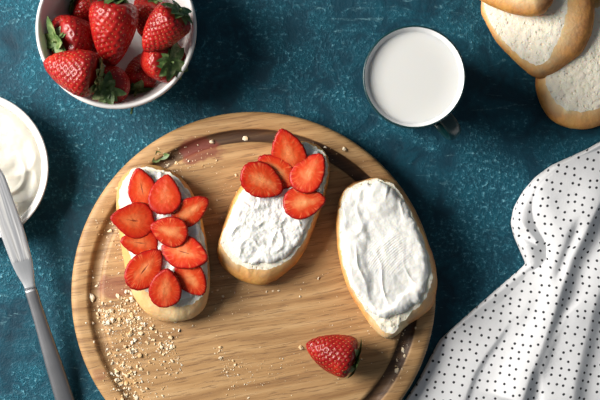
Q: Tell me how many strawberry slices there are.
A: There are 15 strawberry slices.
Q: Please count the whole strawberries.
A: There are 10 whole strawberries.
